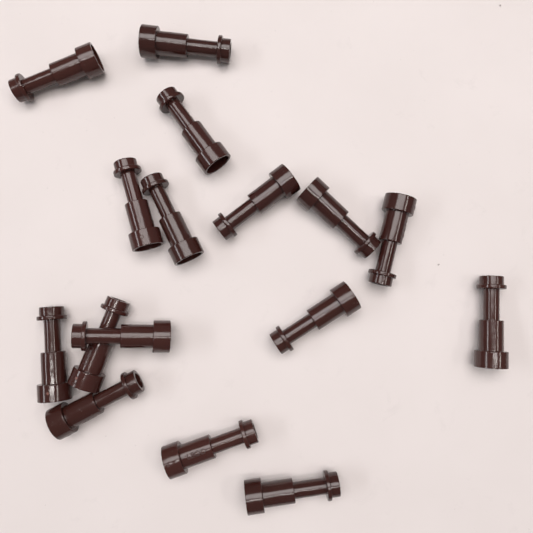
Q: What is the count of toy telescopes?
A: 16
